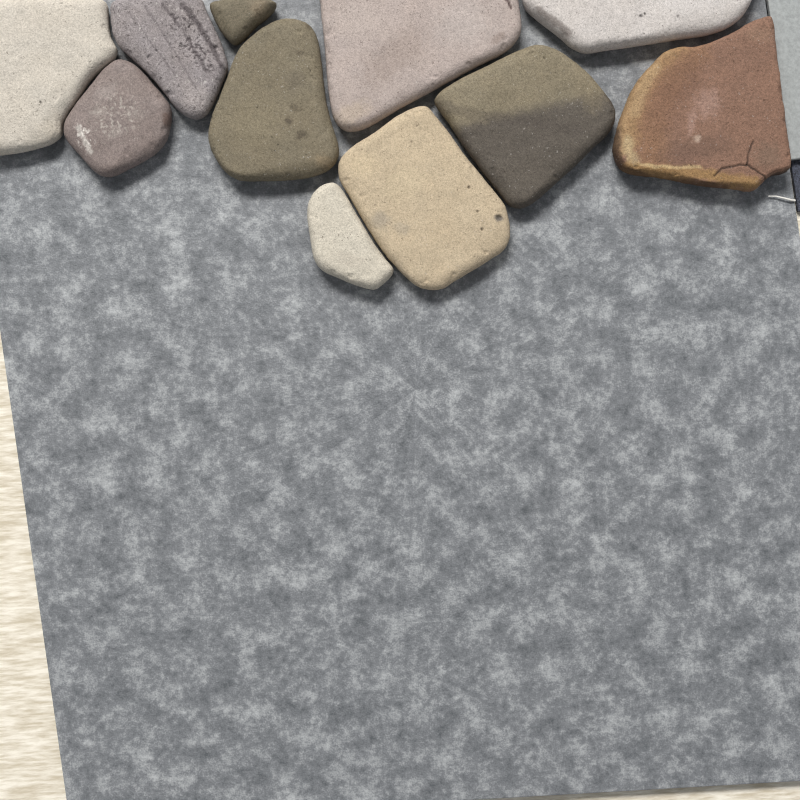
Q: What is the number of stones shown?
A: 11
